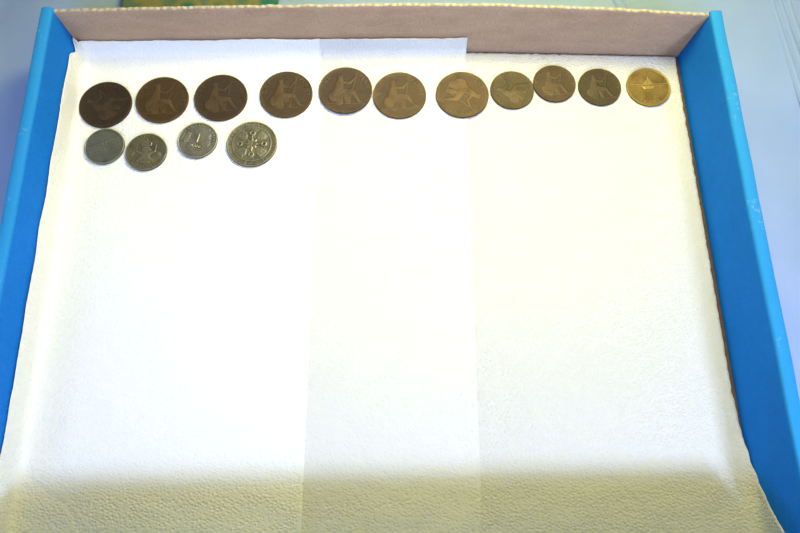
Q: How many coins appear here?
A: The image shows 15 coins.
